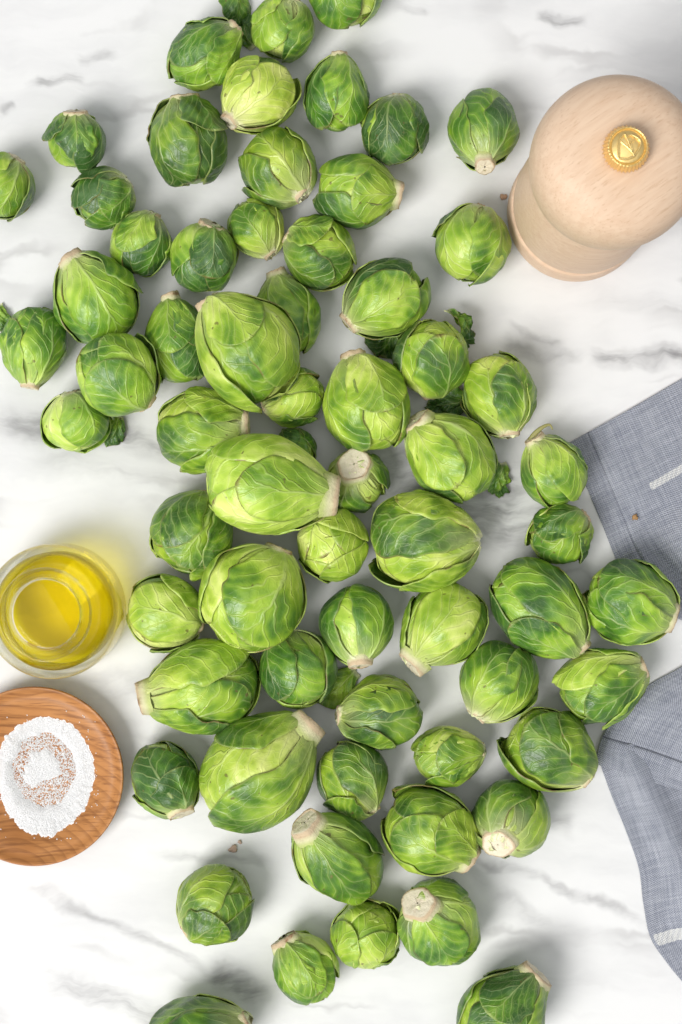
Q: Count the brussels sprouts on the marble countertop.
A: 65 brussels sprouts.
